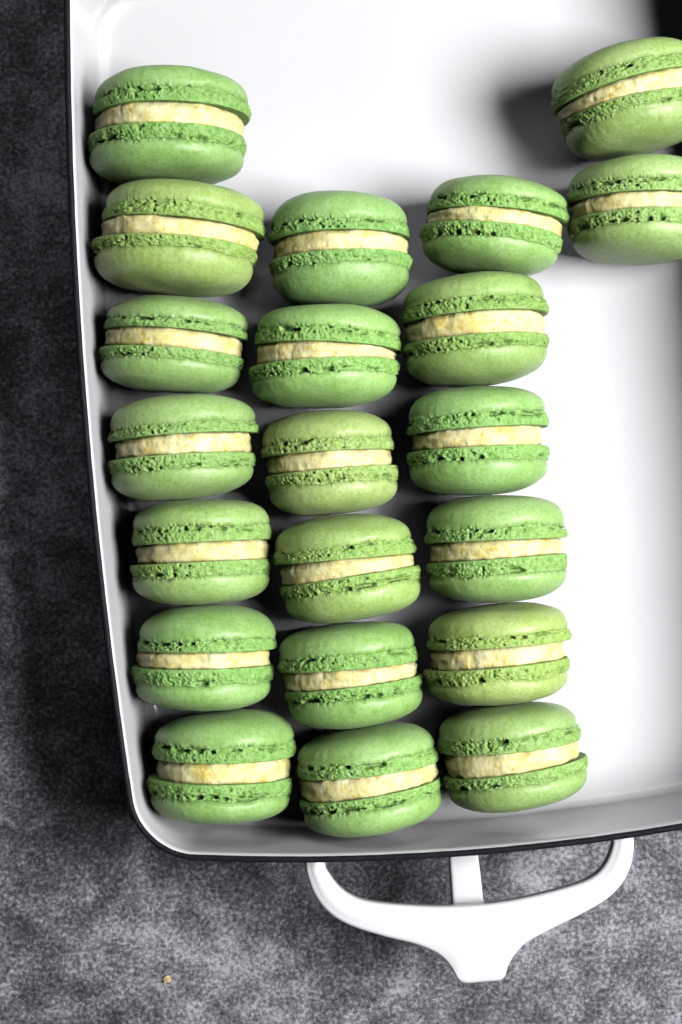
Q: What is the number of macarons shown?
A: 21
